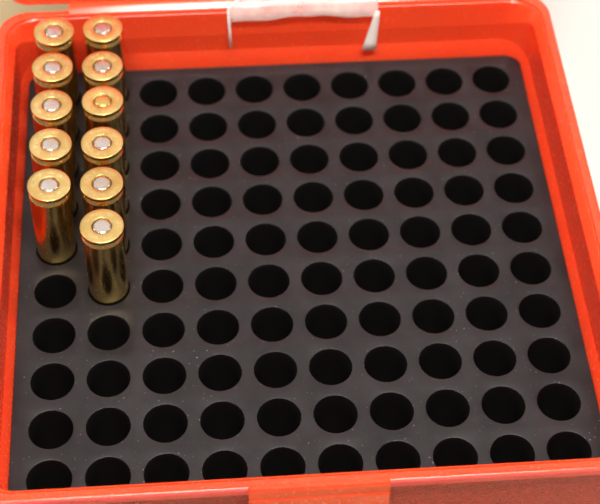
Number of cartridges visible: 11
